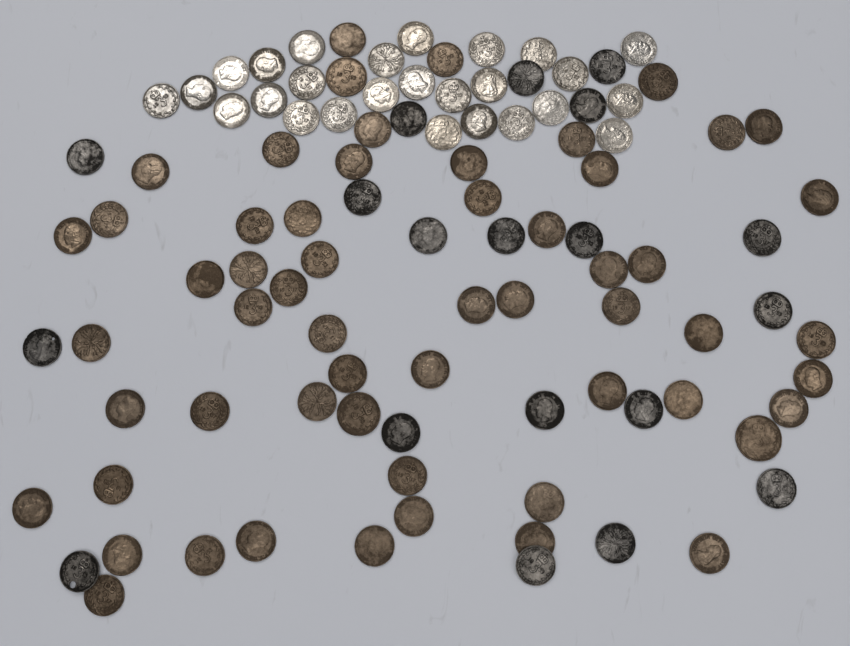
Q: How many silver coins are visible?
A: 26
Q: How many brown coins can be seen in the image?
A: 57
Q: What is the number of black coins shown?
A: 19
